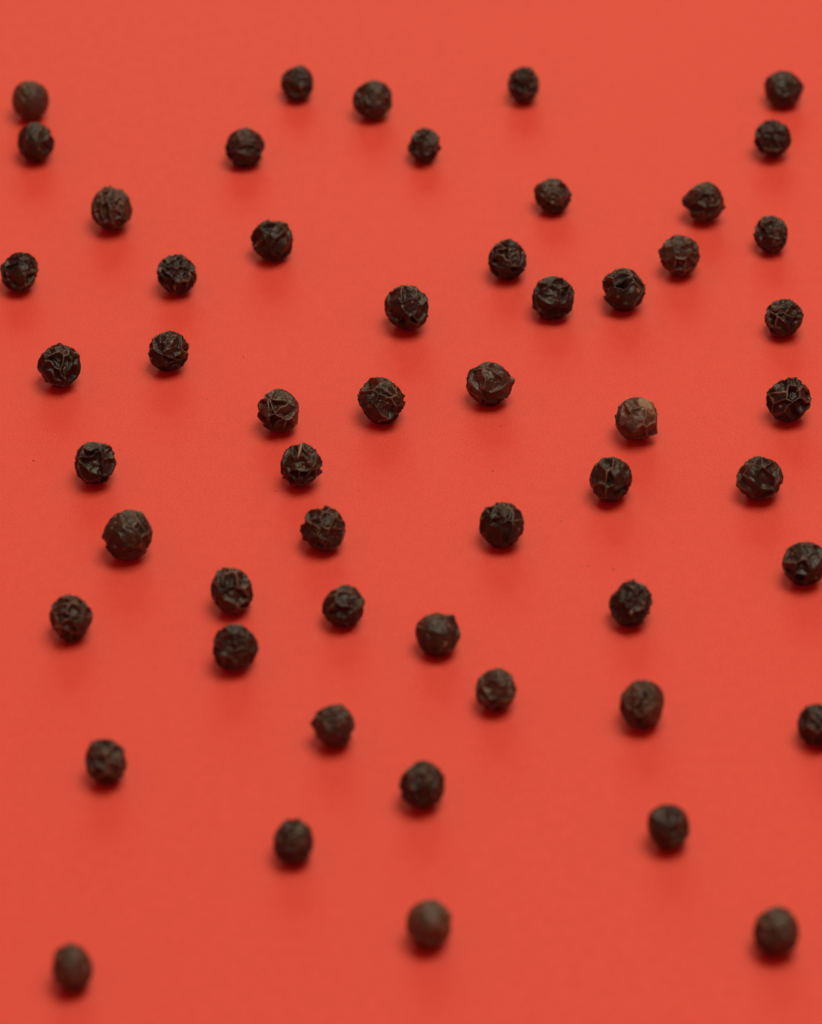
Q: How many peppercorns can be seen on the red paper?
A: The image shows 54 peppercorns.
